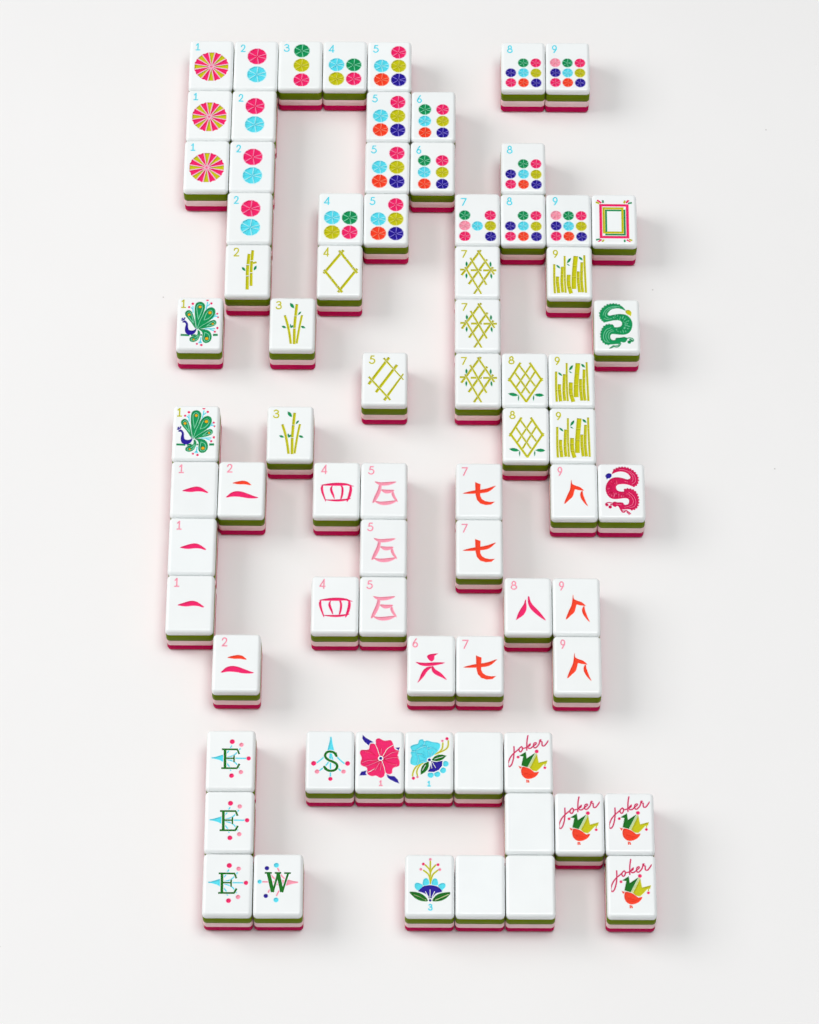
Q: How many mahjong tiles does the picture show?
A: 74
